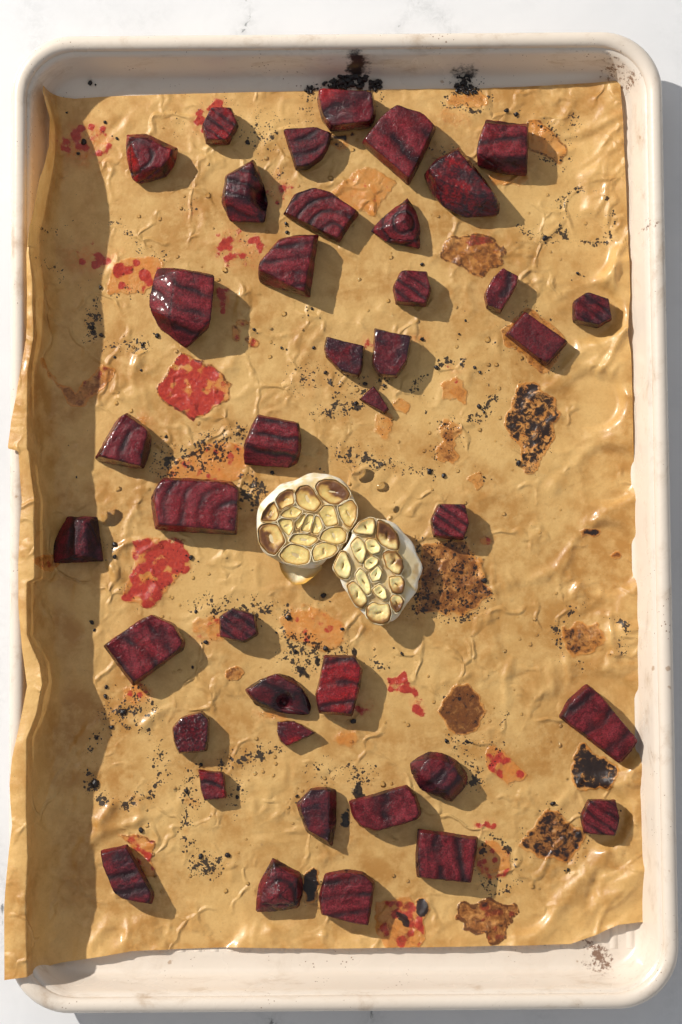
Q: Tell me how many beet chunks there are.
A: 40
